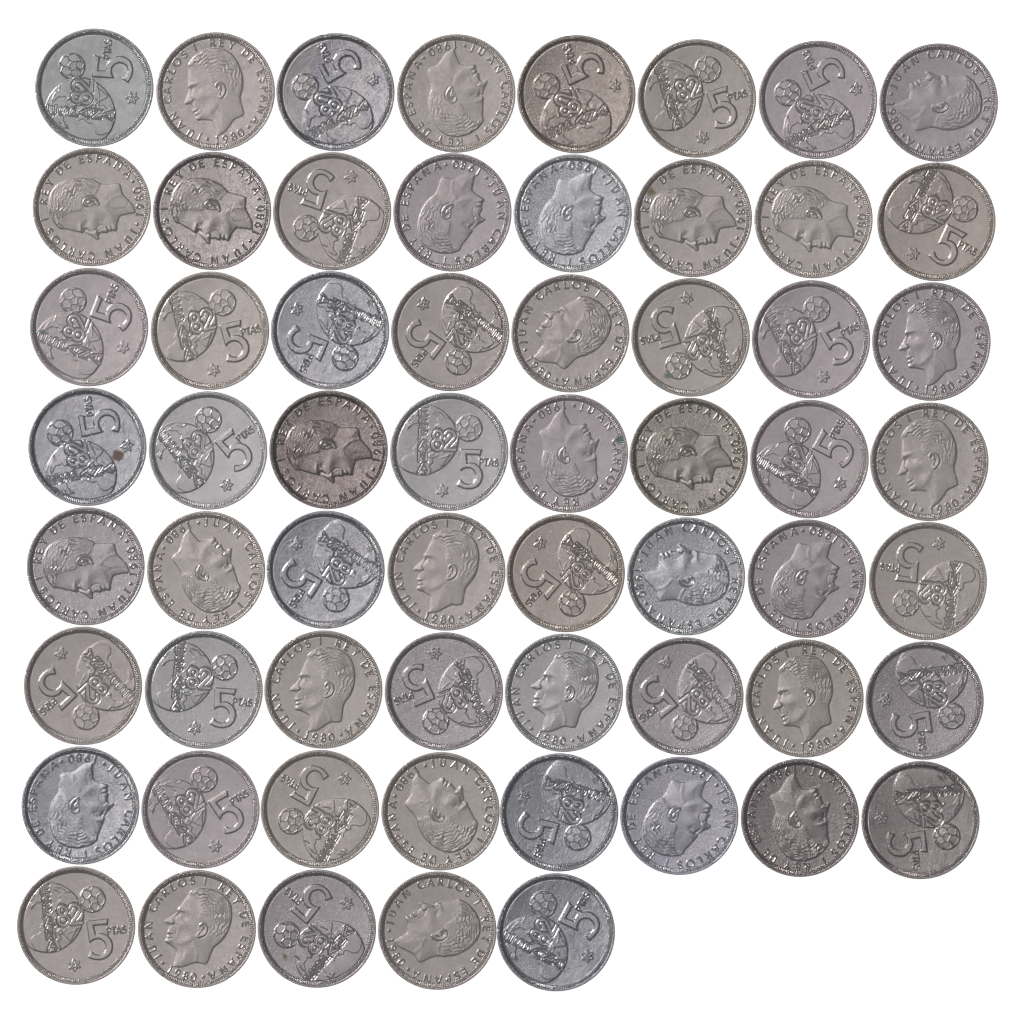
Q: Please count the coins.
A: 61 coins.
